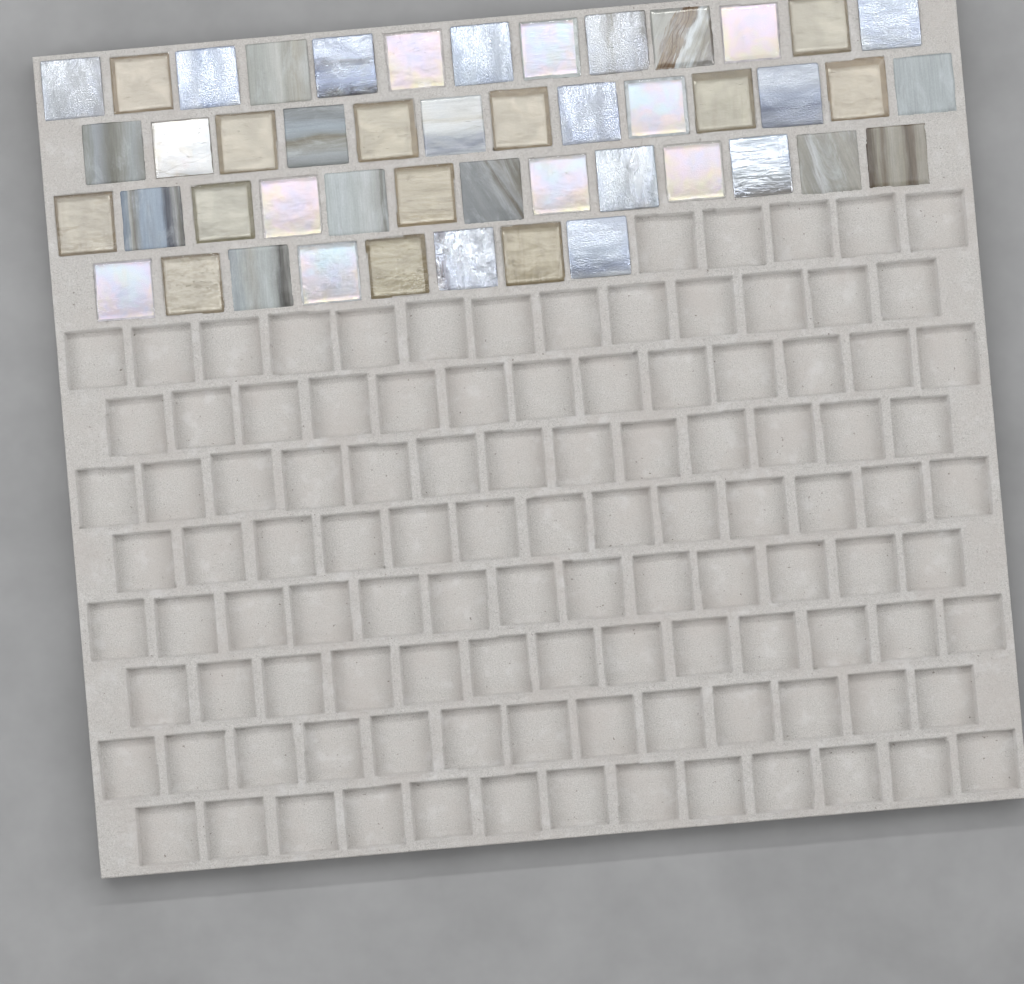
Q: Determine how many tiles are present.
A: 47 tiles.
